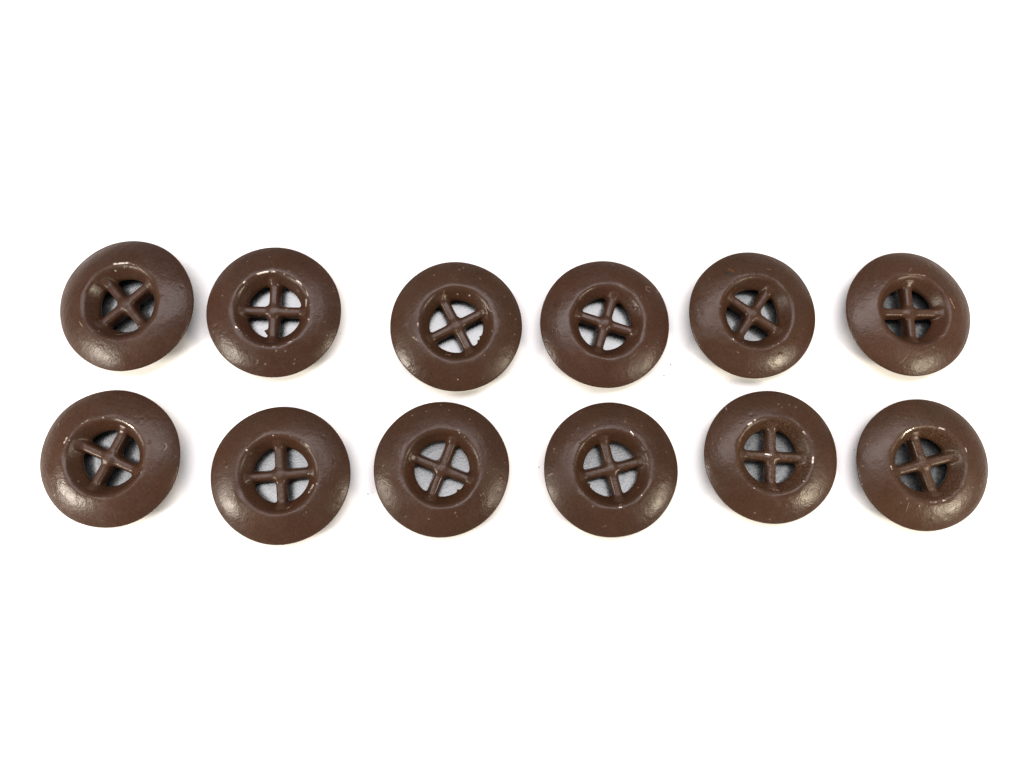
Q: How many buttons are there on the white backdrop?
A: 12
